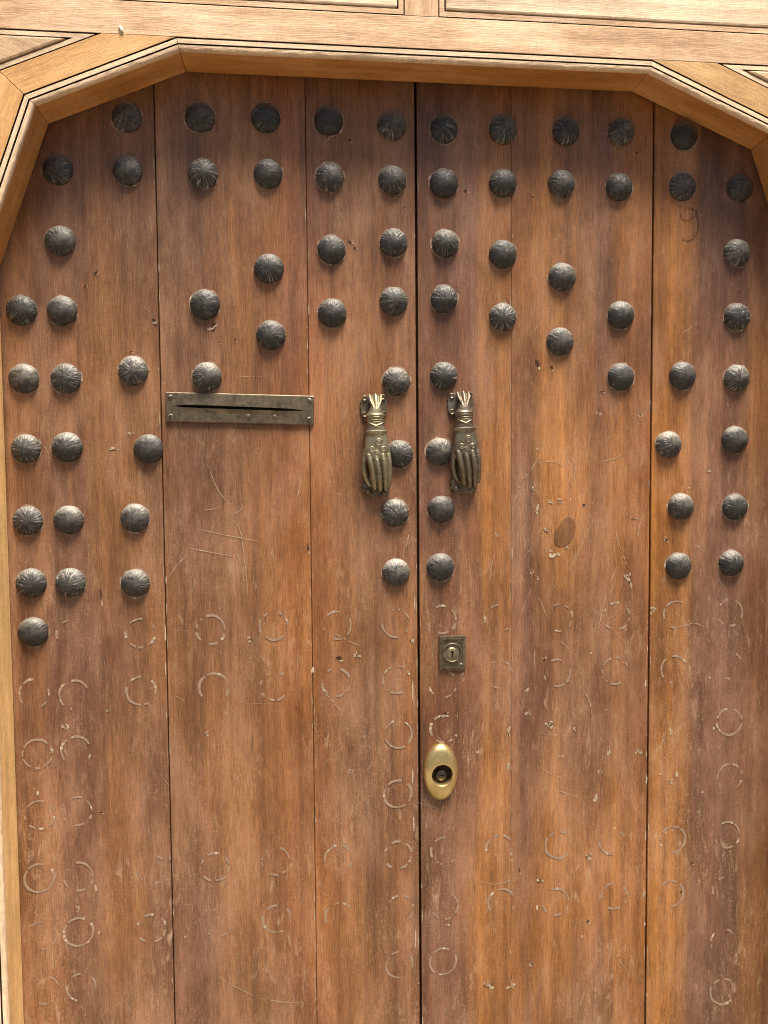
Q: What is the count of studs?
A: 72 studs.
